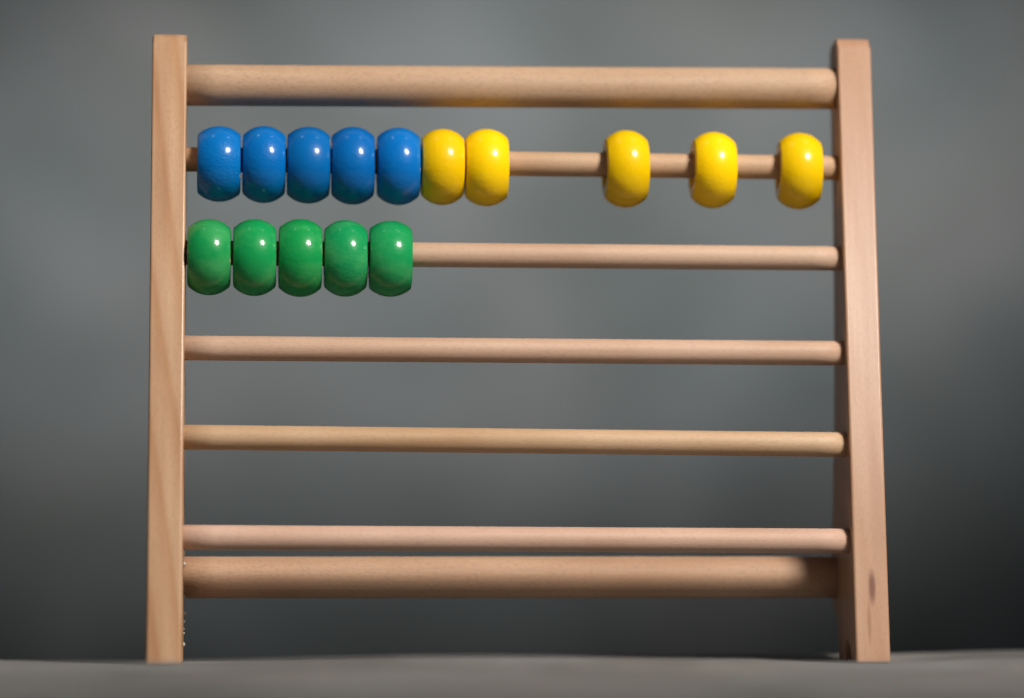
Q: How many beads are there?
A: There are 15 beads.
